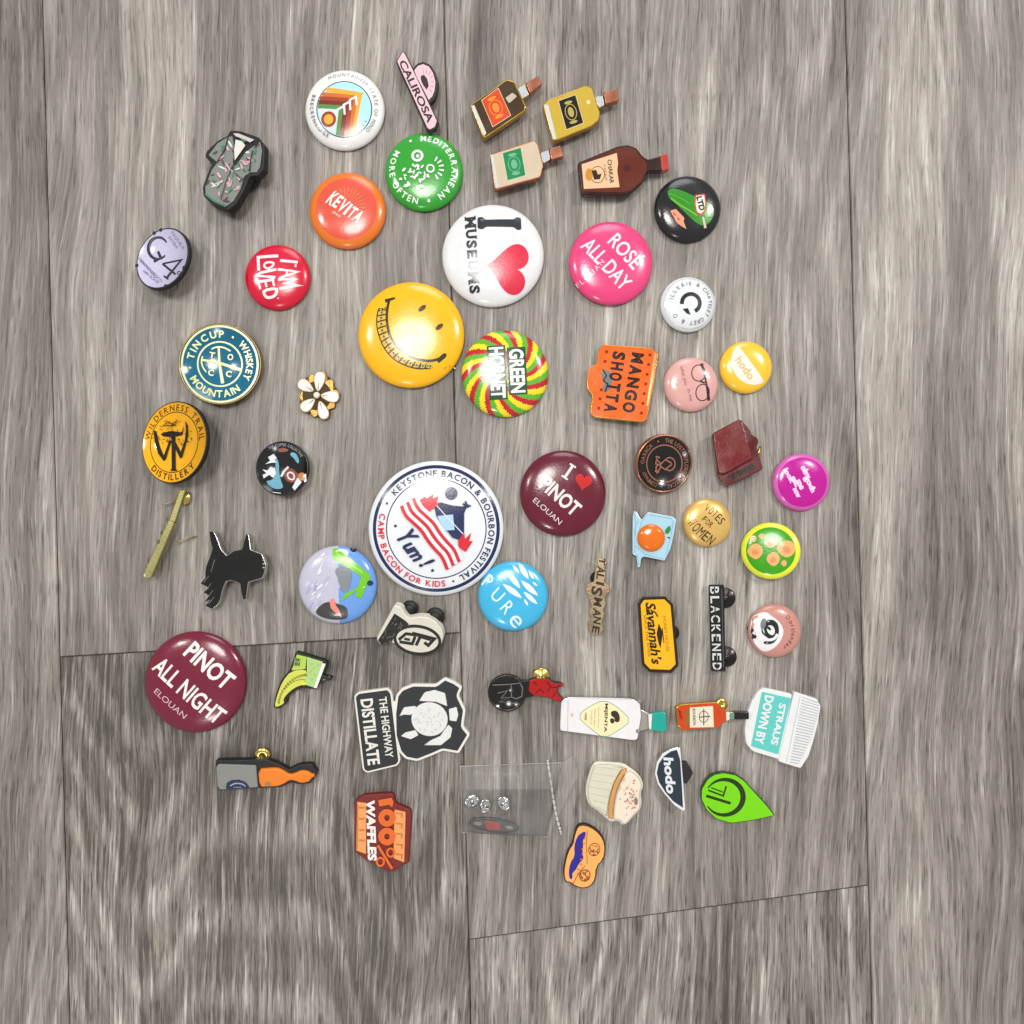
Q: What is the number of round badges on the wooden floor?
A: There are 26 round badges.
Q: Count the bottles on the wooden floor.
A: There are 6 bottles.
